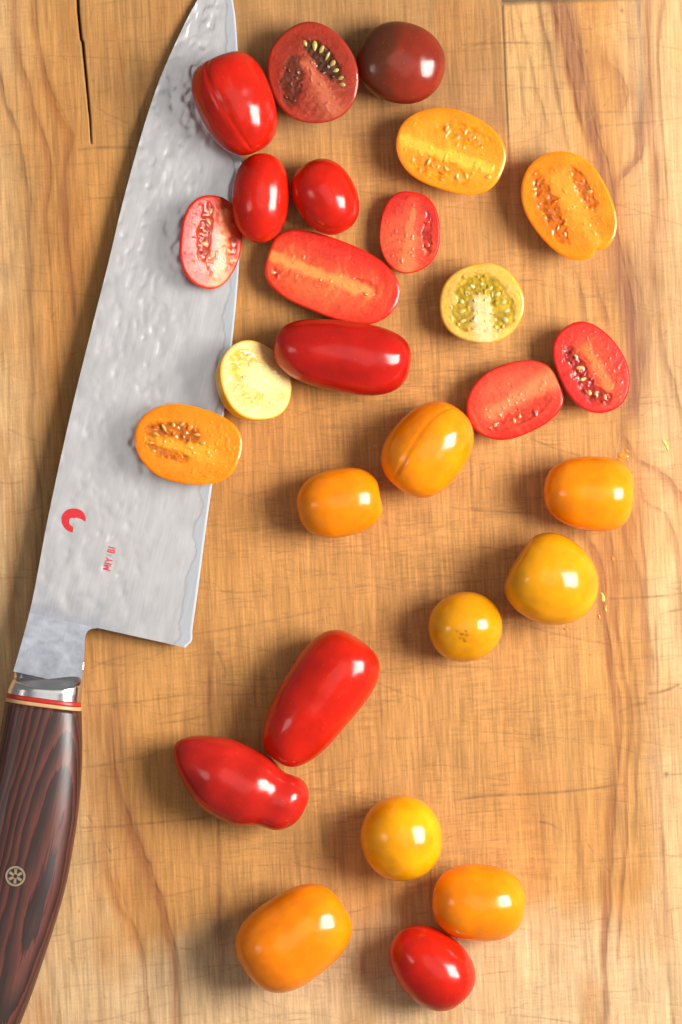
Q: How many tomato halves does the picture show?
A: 11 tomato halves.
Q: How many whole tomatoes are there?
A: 16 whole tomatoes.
